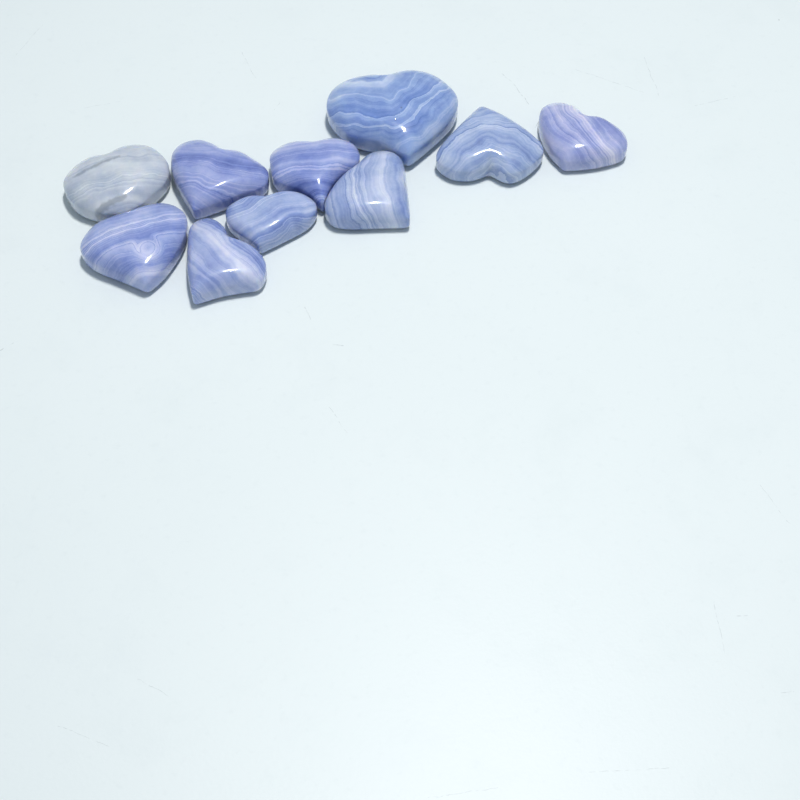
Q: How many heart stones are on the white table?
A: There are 10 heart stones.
